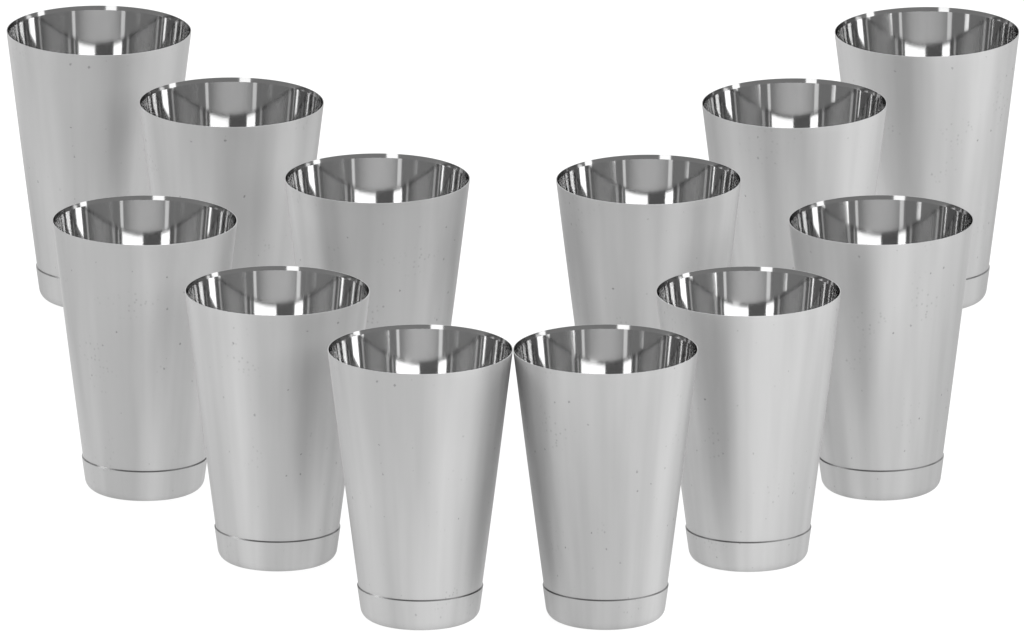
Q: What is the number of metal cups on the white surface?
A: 12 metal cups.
